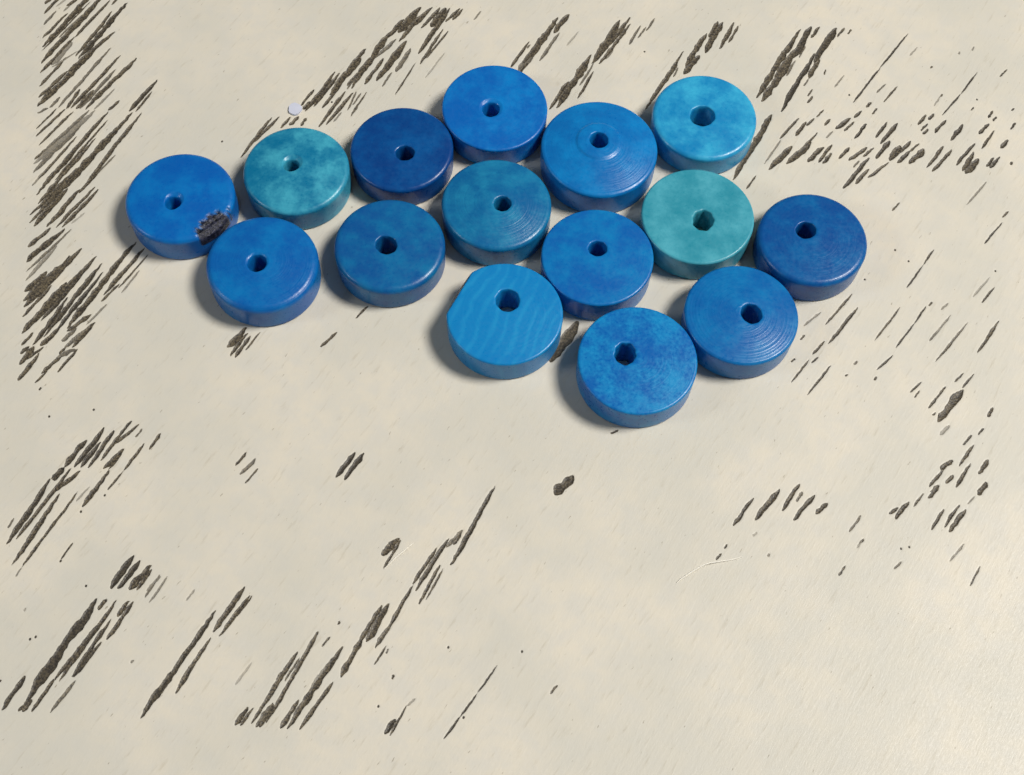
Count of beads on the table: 15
